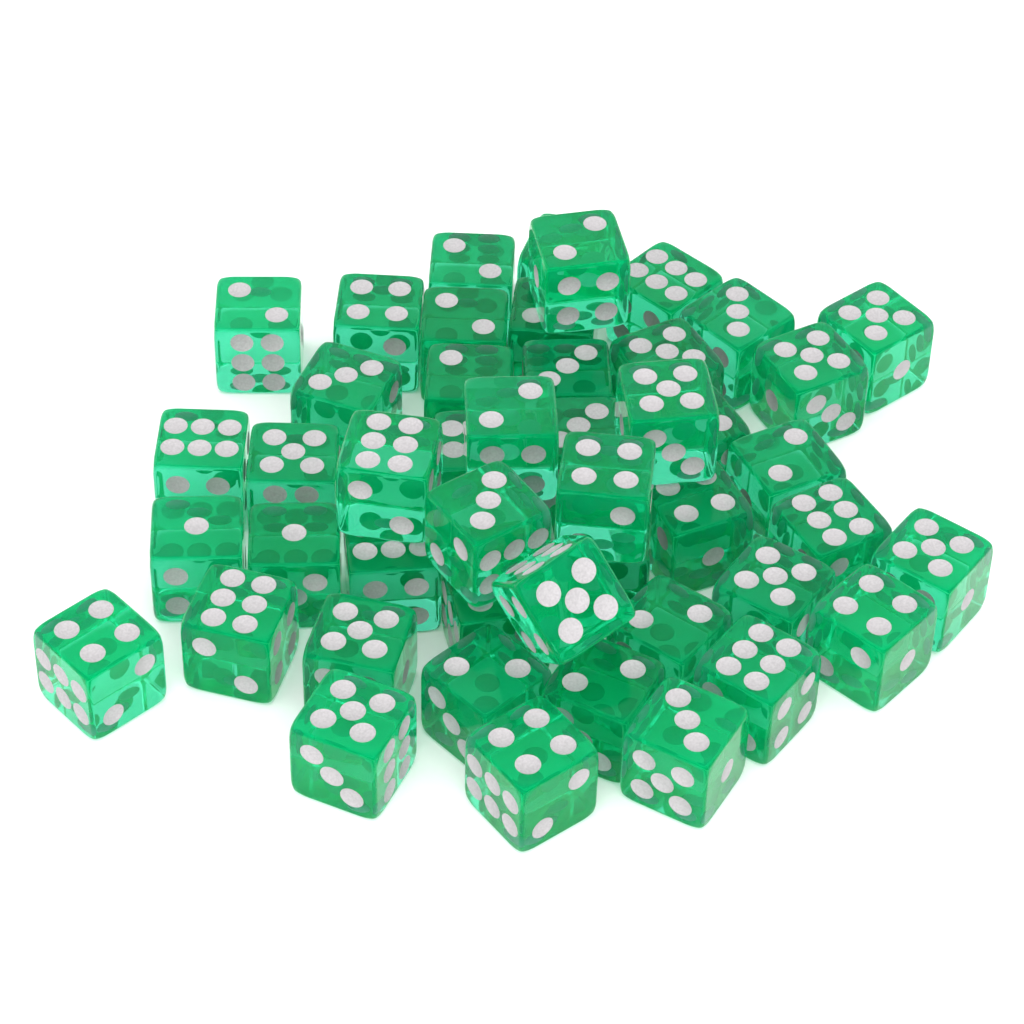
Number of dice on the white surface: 47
